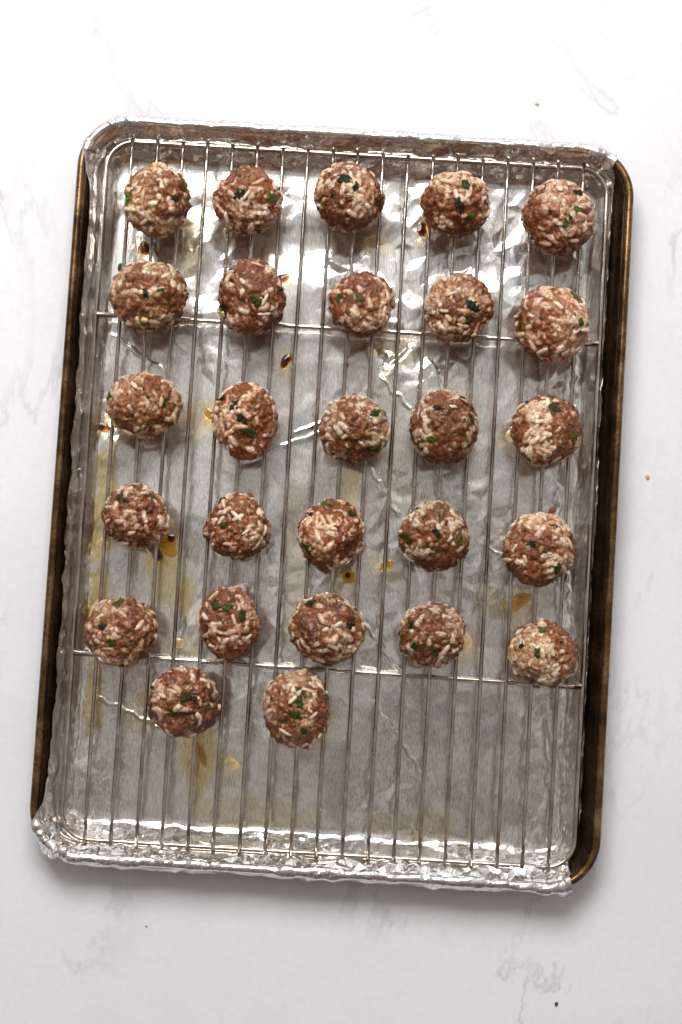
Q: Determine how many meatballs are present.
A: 27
